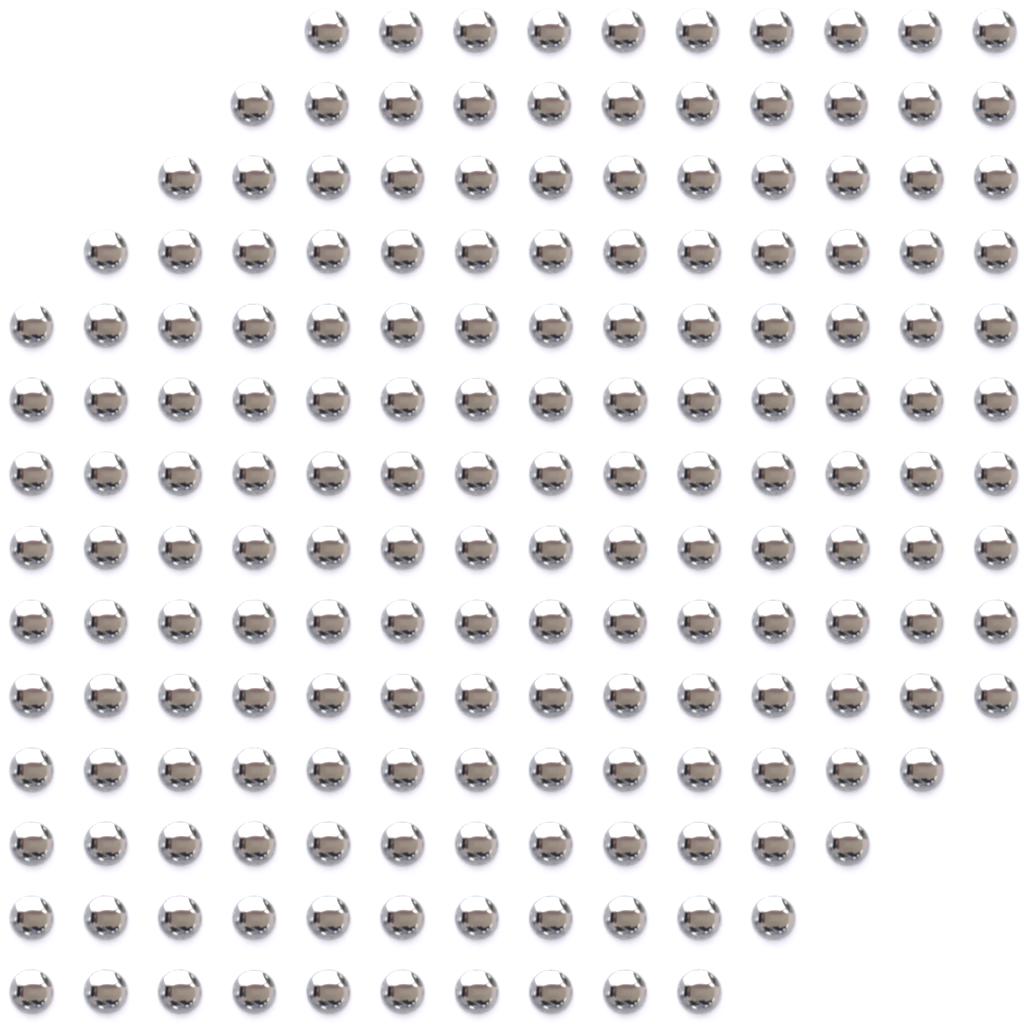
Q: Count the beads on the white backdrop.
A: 176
